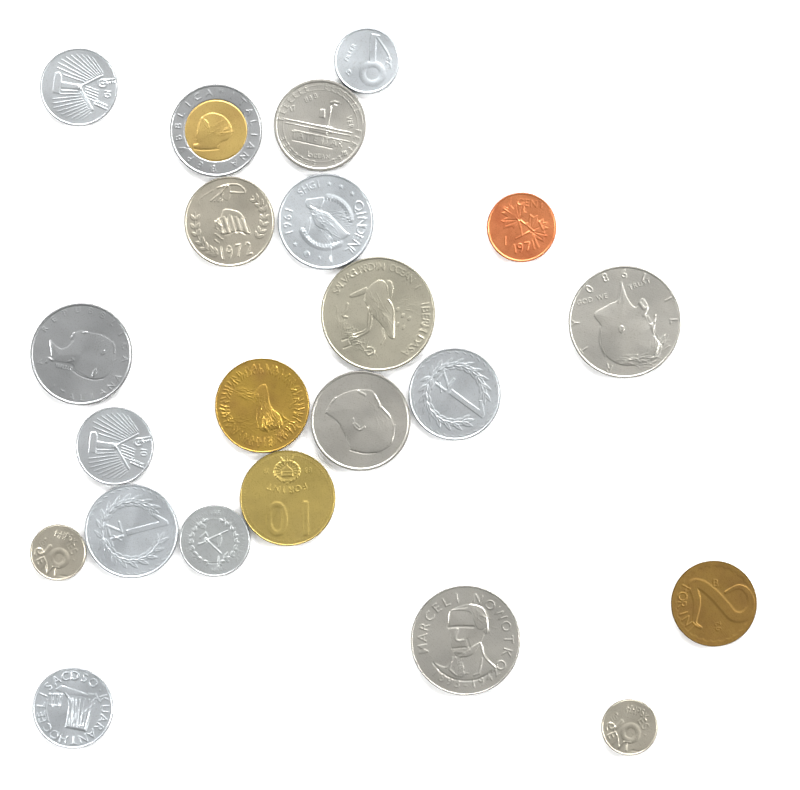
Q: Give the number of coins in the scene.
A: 22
